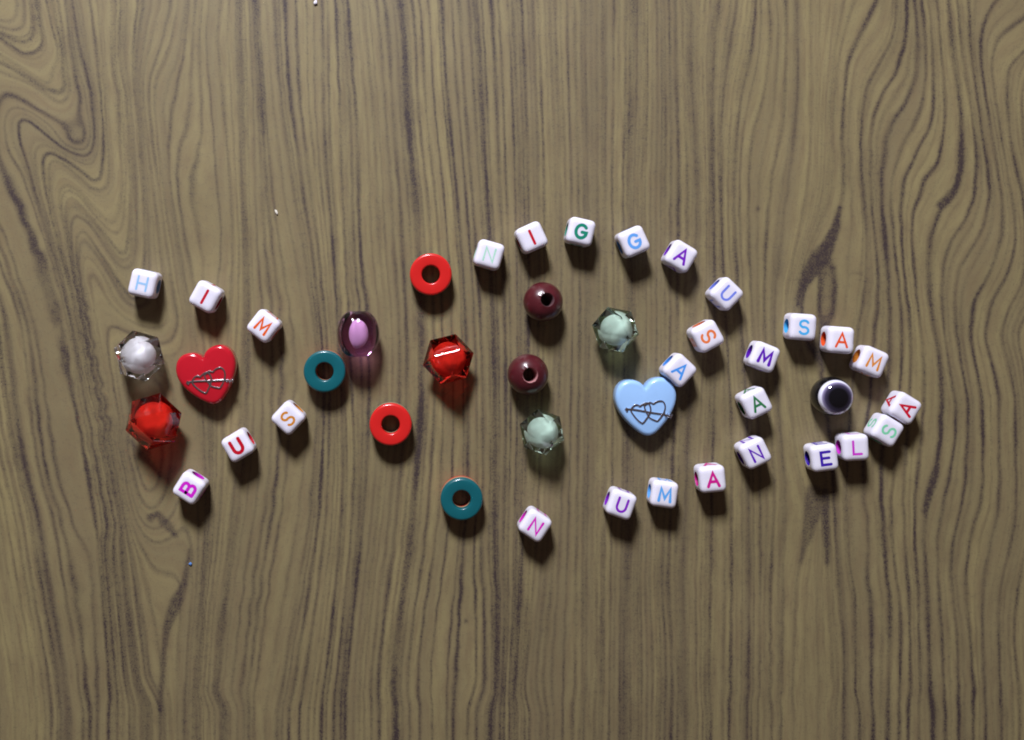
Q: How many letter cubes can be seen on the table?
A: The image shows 28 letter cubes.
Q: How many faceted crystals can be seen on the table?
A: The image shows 5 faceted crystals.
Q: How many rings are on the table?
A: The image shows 4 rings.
